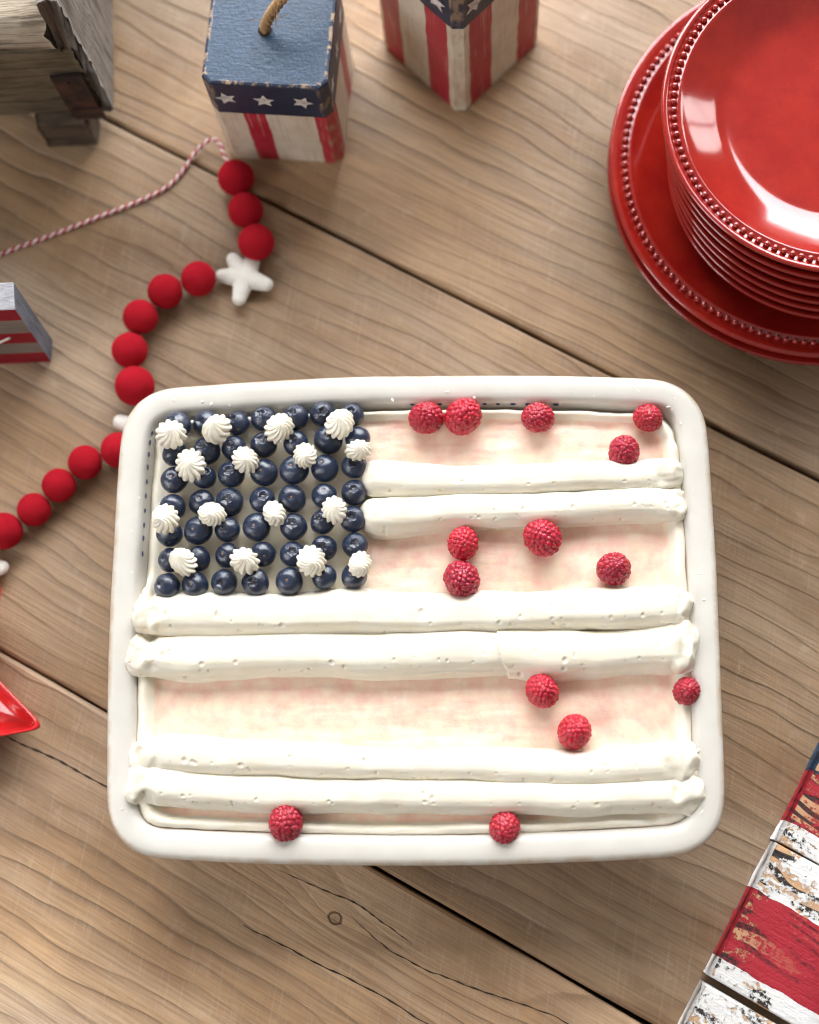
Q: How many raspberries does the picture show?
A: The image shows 14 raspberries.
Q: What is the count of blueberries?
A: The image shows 49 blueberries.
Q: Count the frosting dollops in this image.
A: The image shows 16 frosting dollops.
